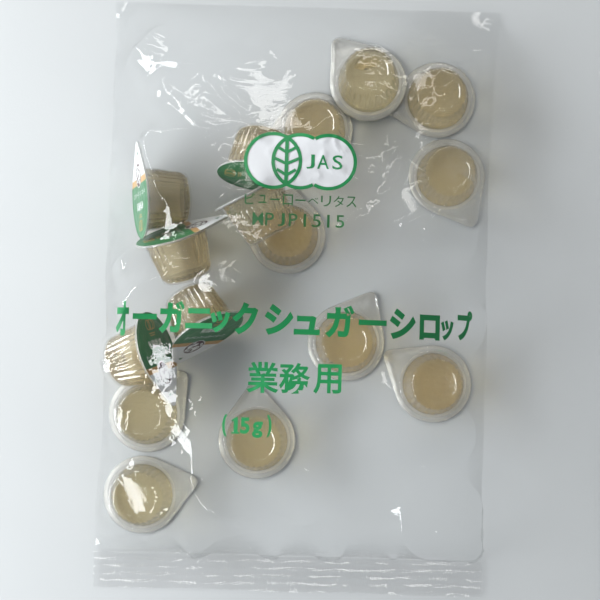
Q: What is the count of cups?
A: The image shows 16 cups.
